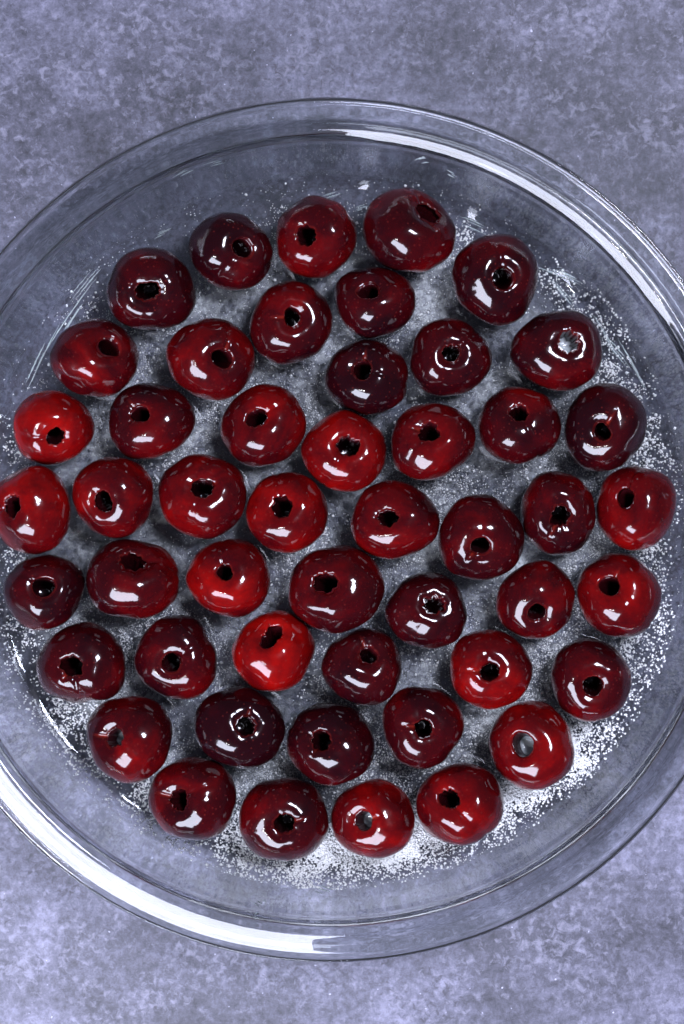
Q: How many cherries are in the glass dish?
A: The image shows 49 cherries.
